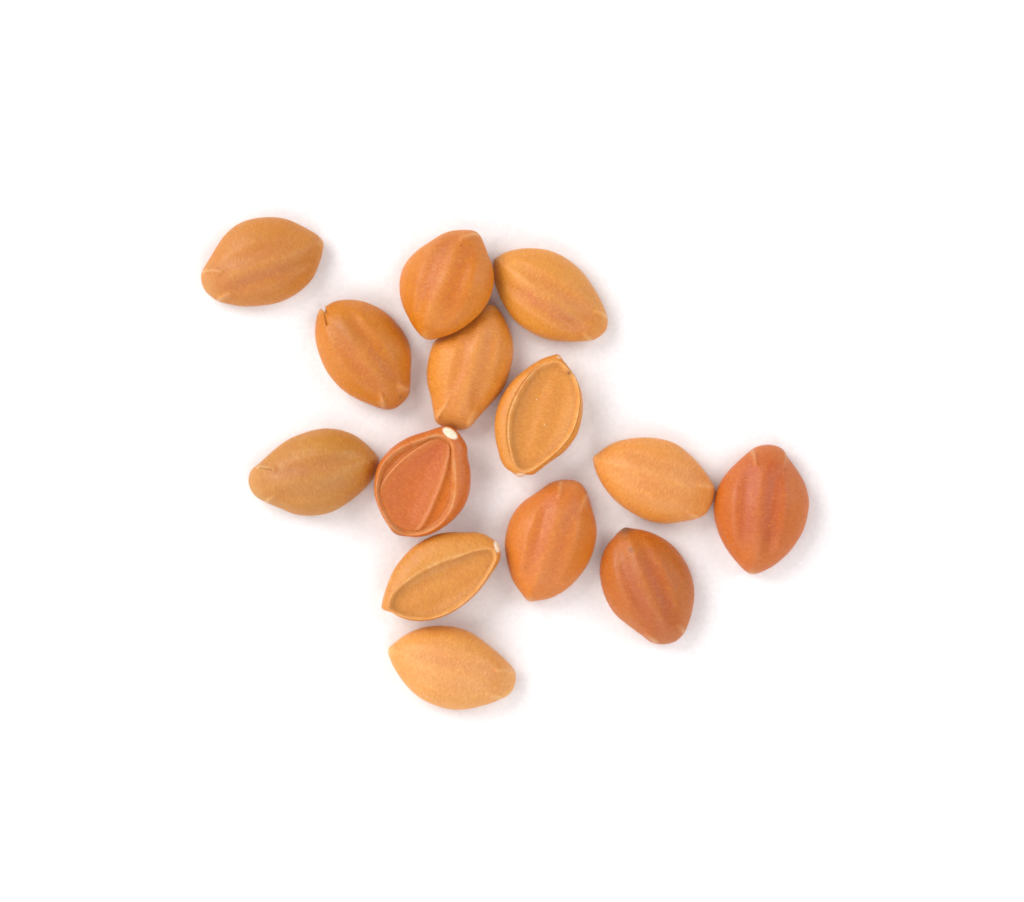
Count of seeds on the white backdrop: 14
